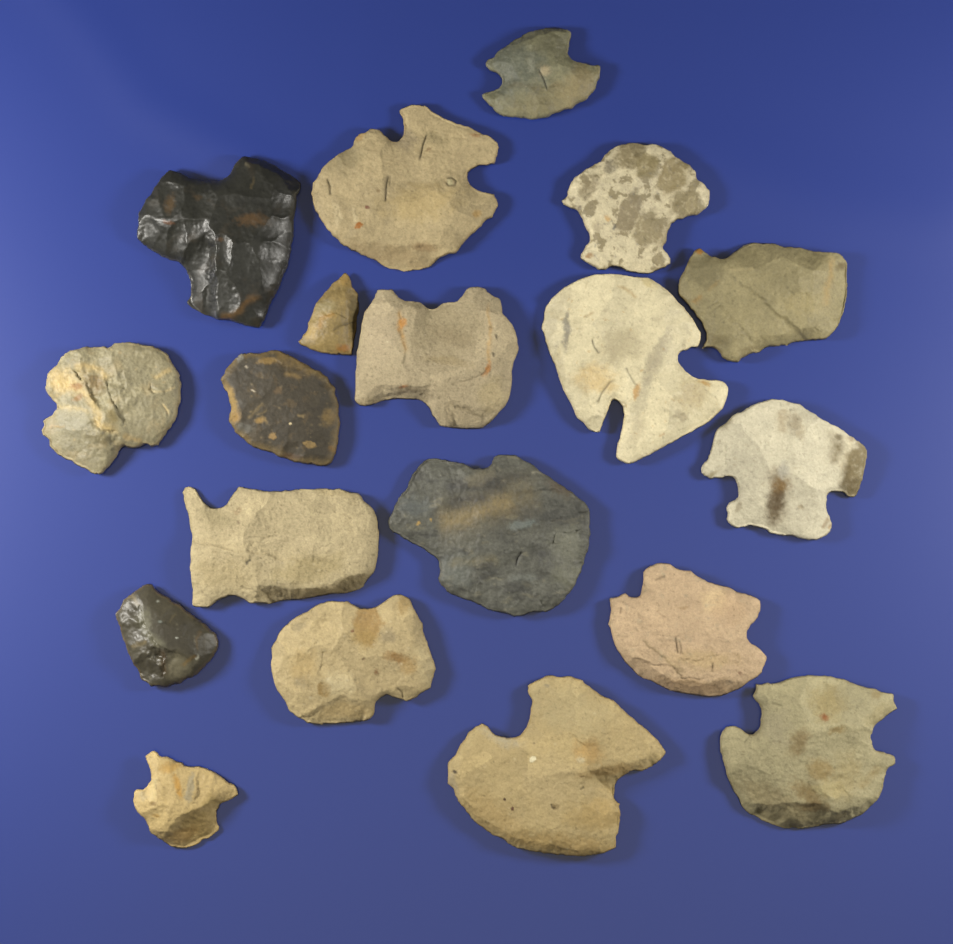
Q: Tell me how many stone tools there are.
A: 19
